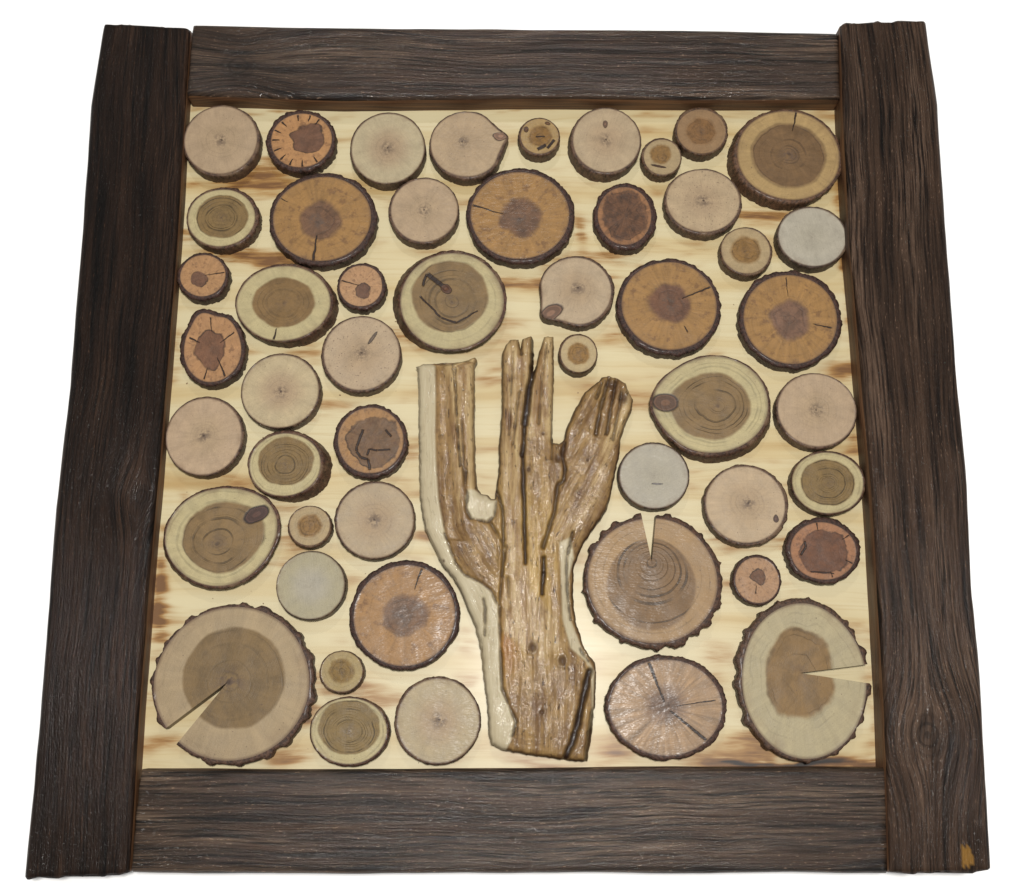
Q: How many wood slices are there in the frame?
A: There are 50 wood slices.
